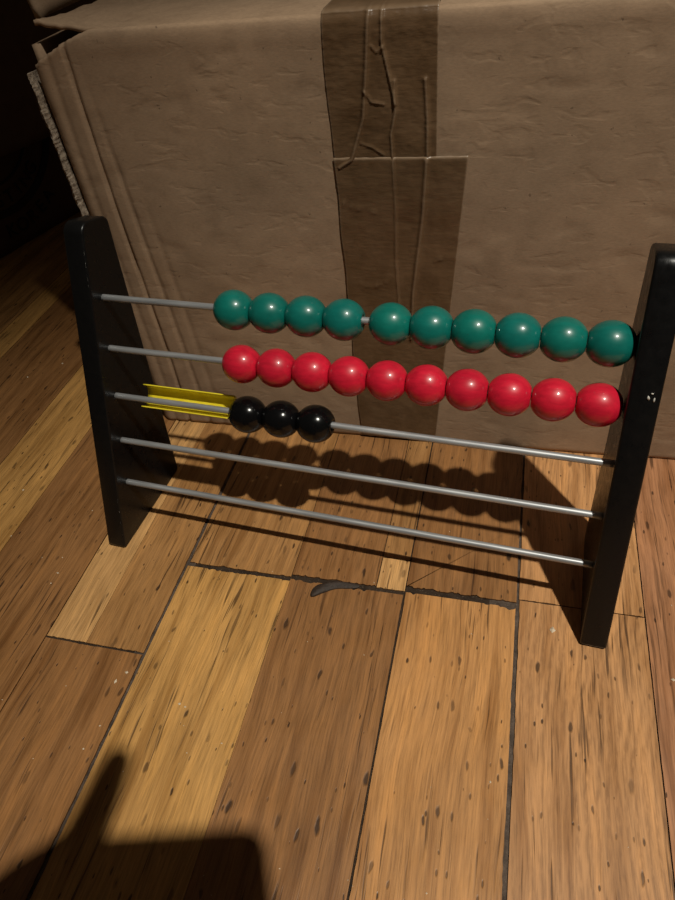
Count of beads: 23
